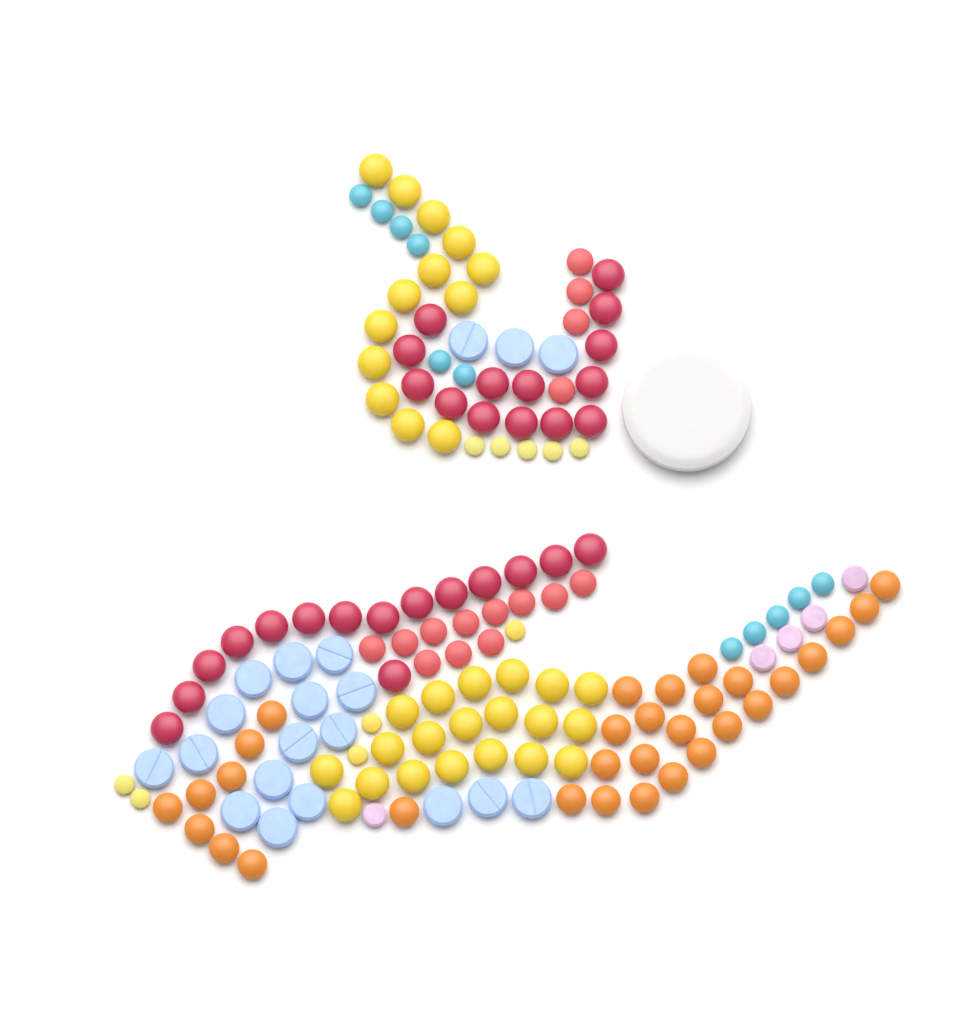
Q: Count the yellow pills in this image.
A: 43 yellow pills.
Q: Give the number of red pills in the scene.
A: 44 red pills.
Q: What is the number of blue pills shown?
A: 31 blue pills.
